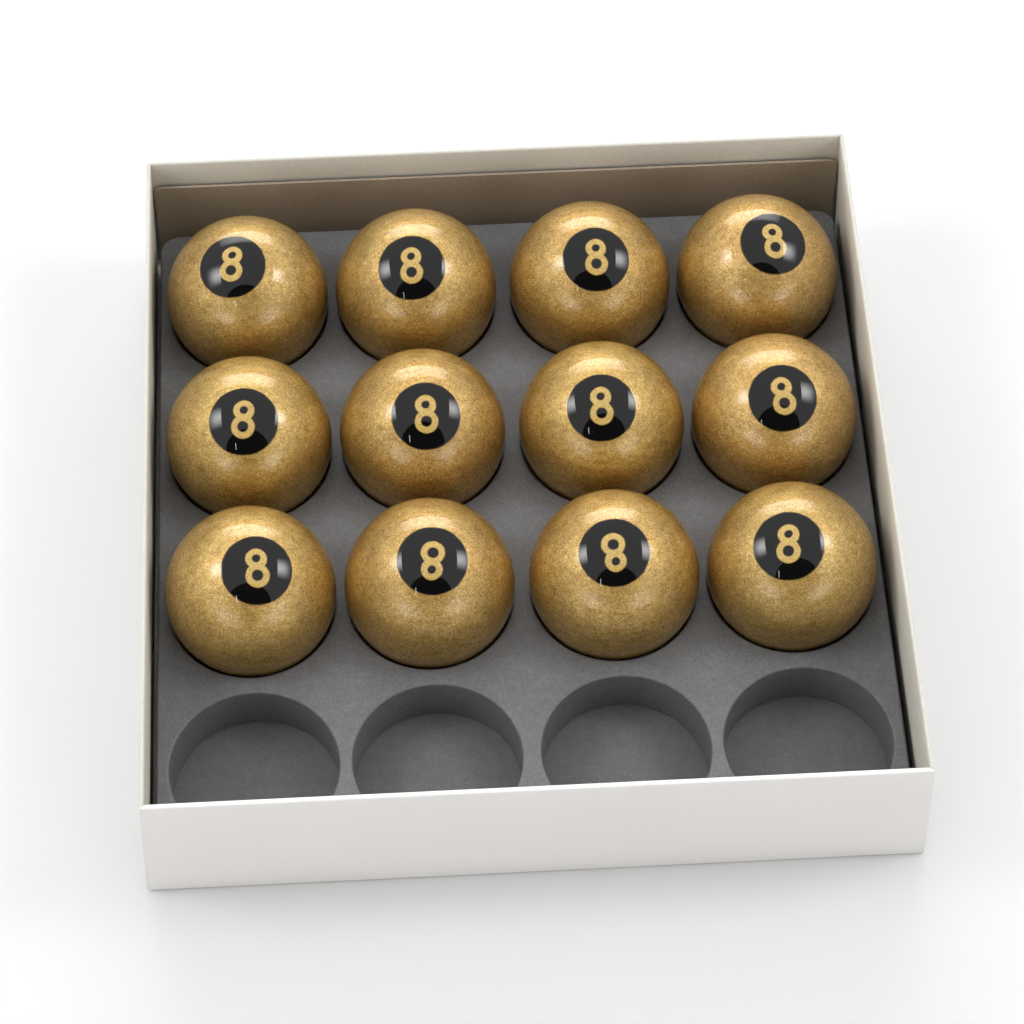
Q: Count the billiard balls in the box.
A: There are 12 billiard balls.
